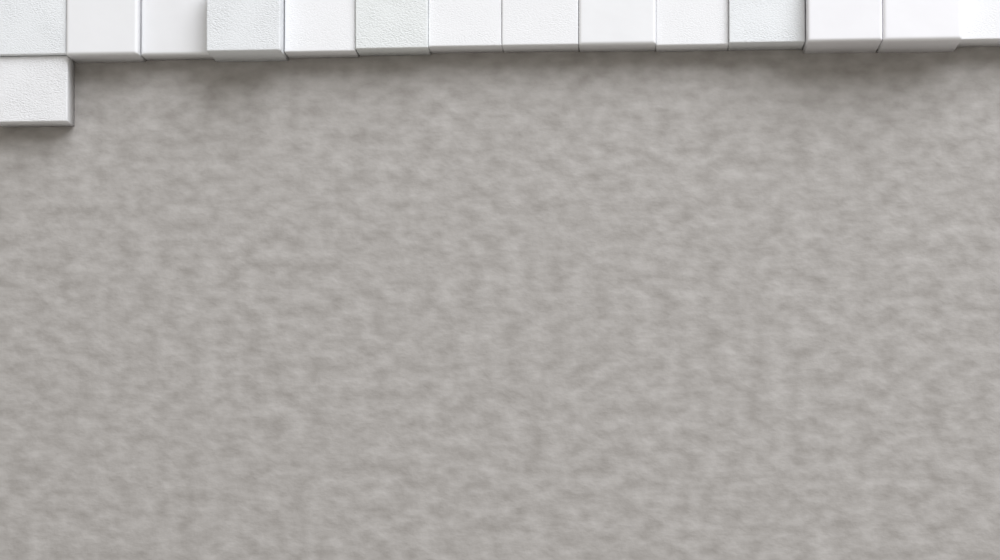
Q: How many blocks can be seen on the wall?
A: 15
